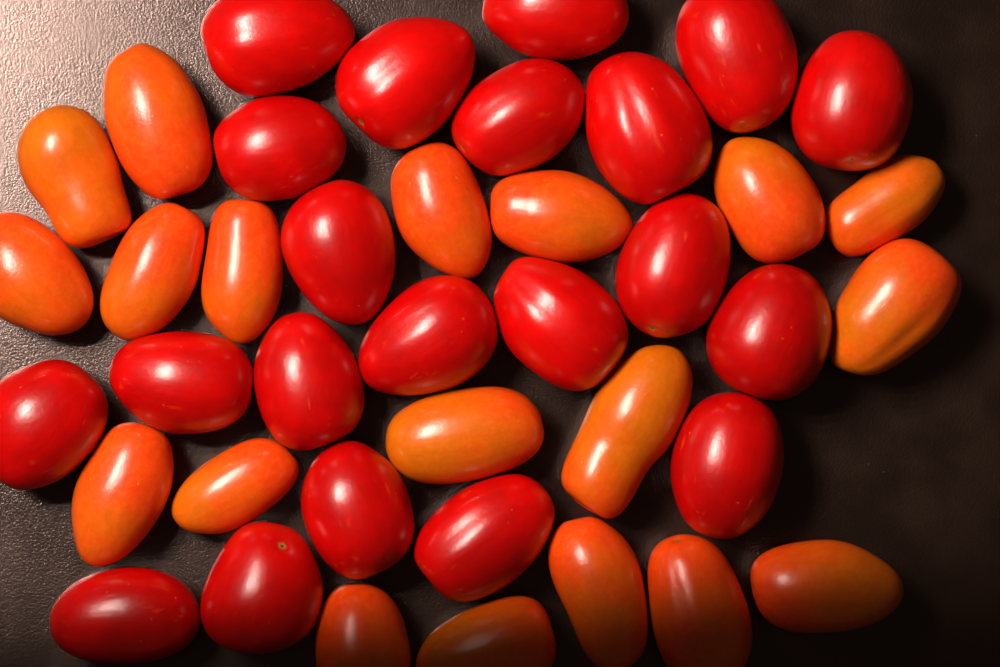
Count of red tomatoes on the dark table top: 21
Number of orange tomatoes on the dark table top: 19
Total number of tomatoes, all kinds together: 40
